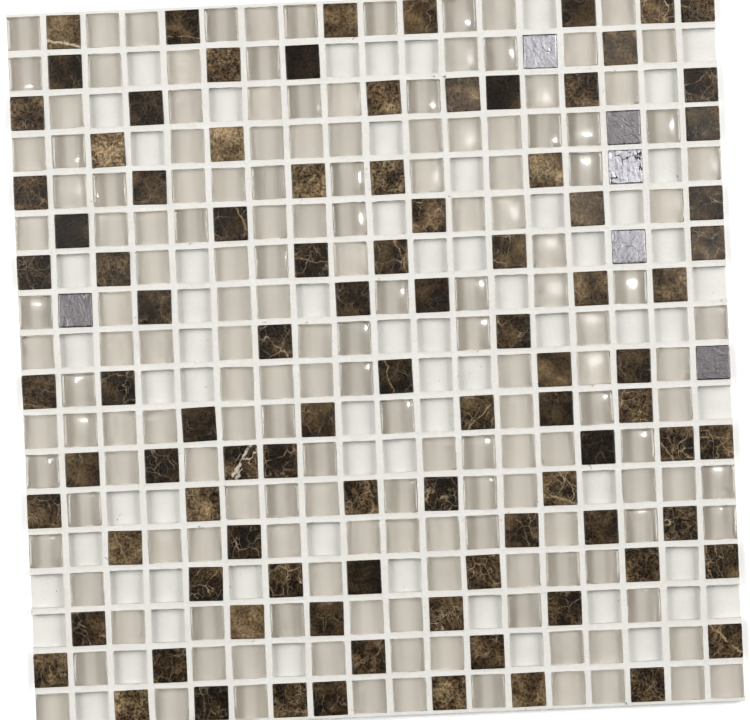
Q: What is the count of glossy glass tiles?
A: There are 55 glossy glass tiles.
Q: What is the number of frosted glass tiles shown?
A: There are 105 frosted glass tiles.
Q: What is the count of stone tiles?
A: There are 94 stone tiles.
